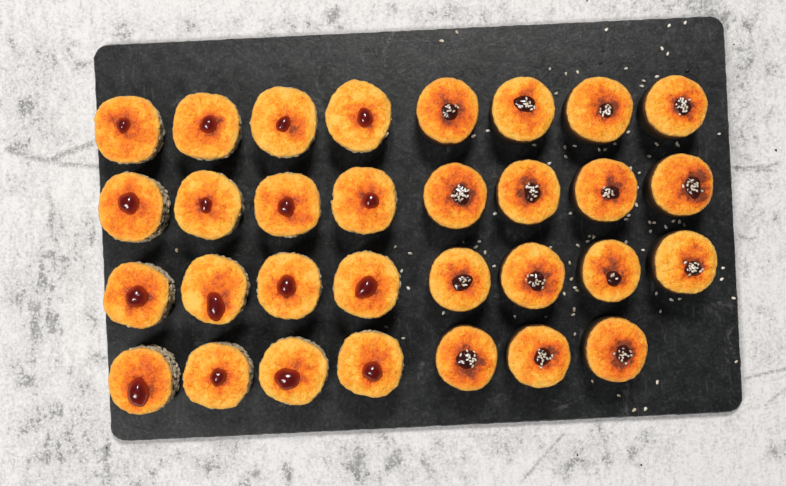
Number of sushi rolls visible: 31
